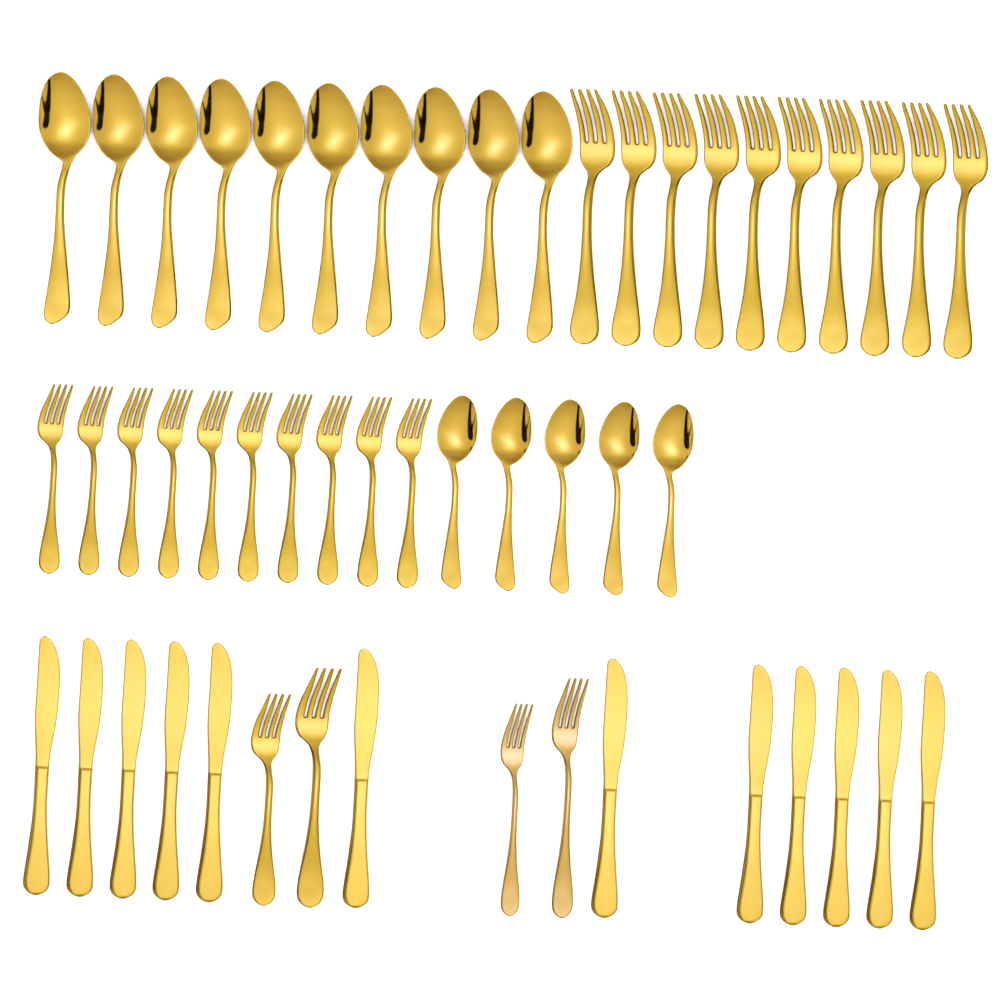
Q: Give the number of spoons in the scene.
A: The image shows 15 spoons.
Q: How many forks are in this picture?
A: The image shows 24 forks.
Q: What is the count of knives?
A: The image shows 12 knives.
